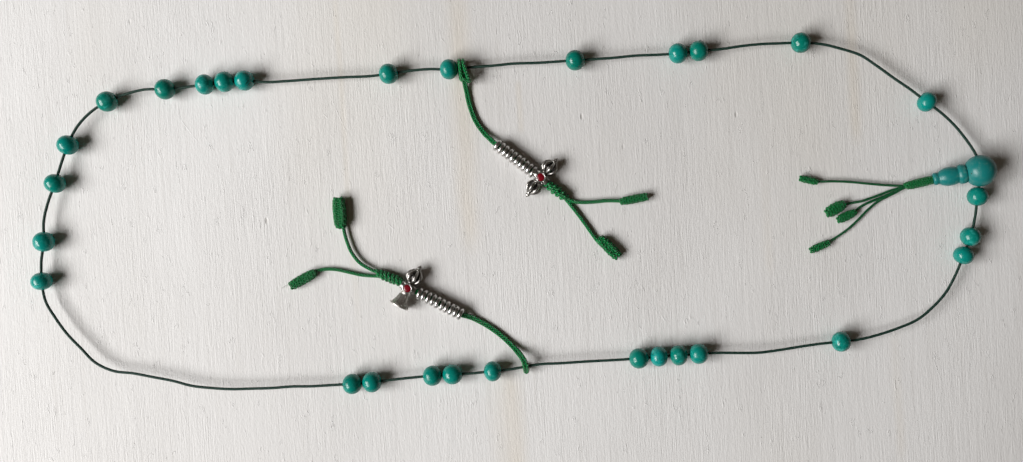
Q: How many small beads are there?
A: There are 29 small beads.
